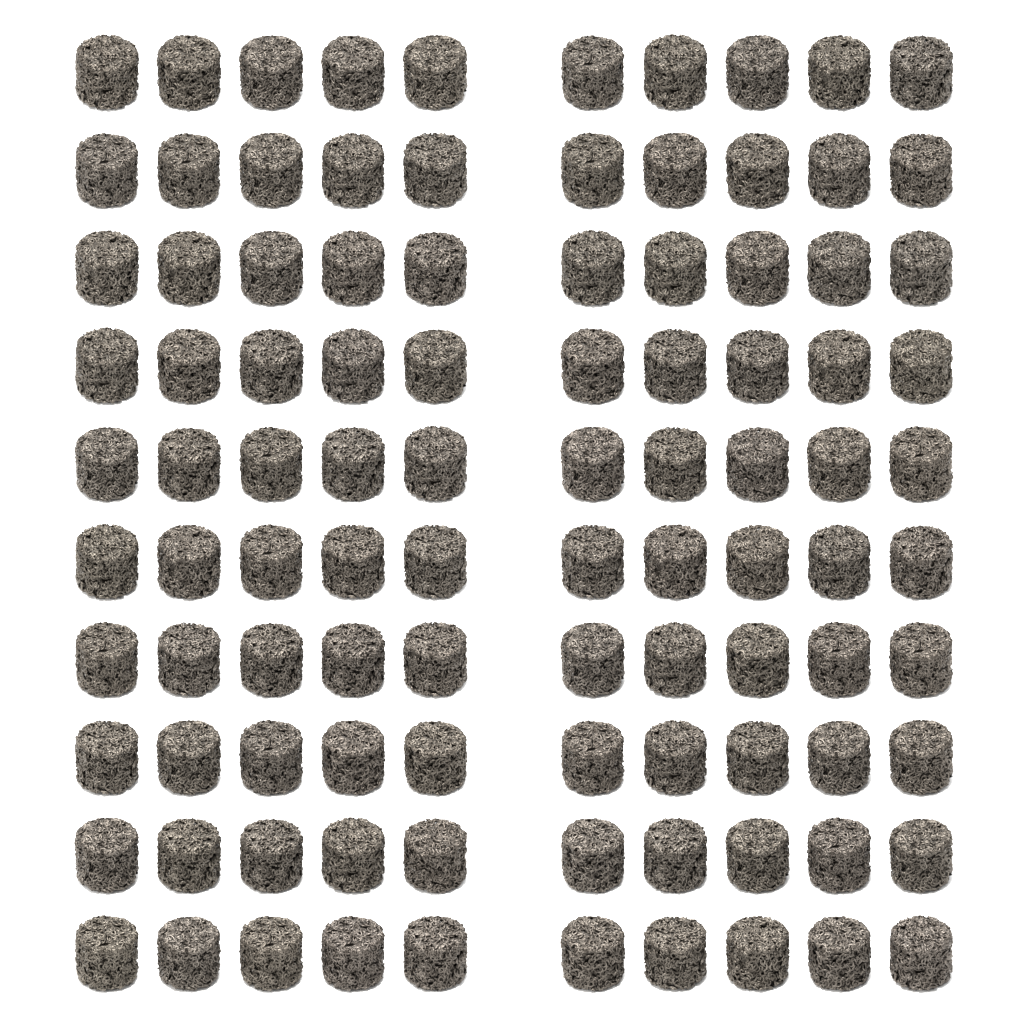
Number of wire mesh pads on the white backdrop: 100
